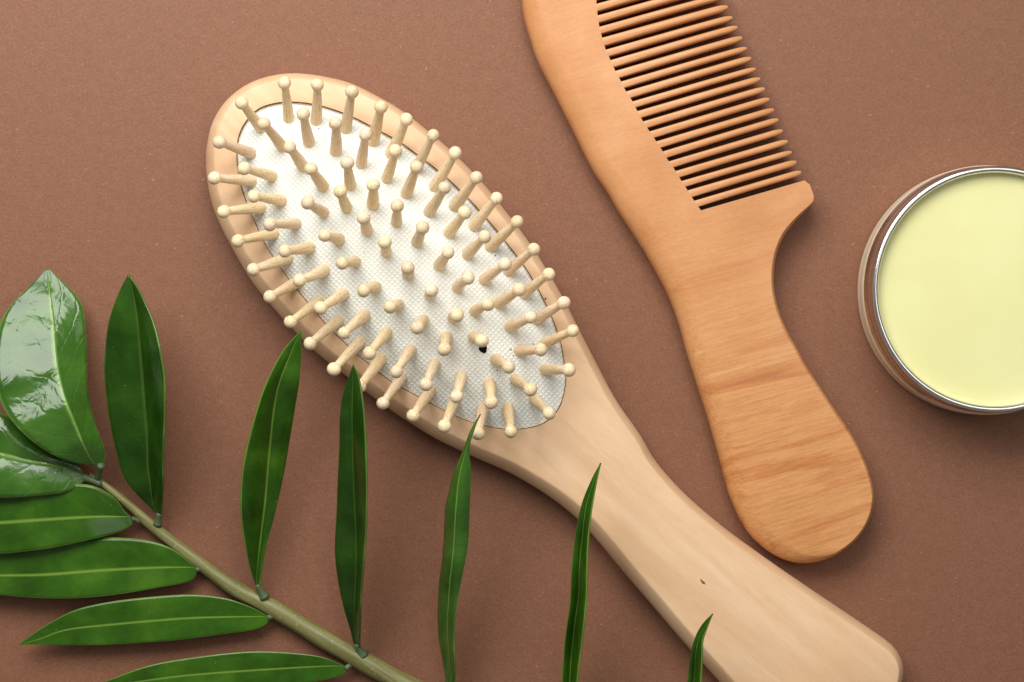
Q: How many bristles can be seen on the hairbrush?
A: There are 82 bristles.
